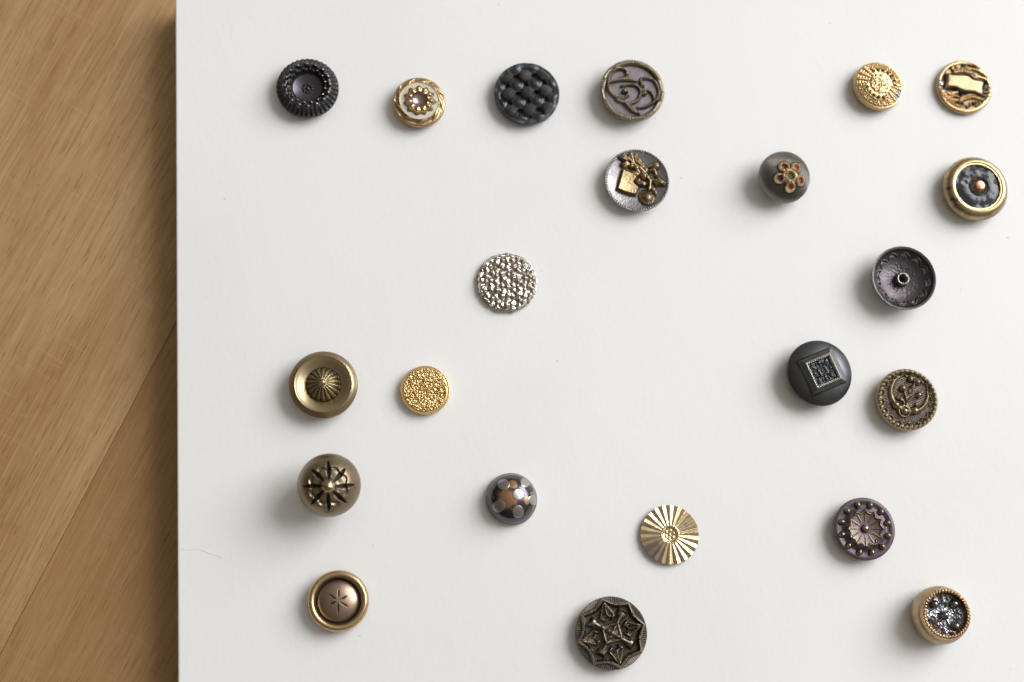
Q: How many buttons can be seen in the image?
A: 22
